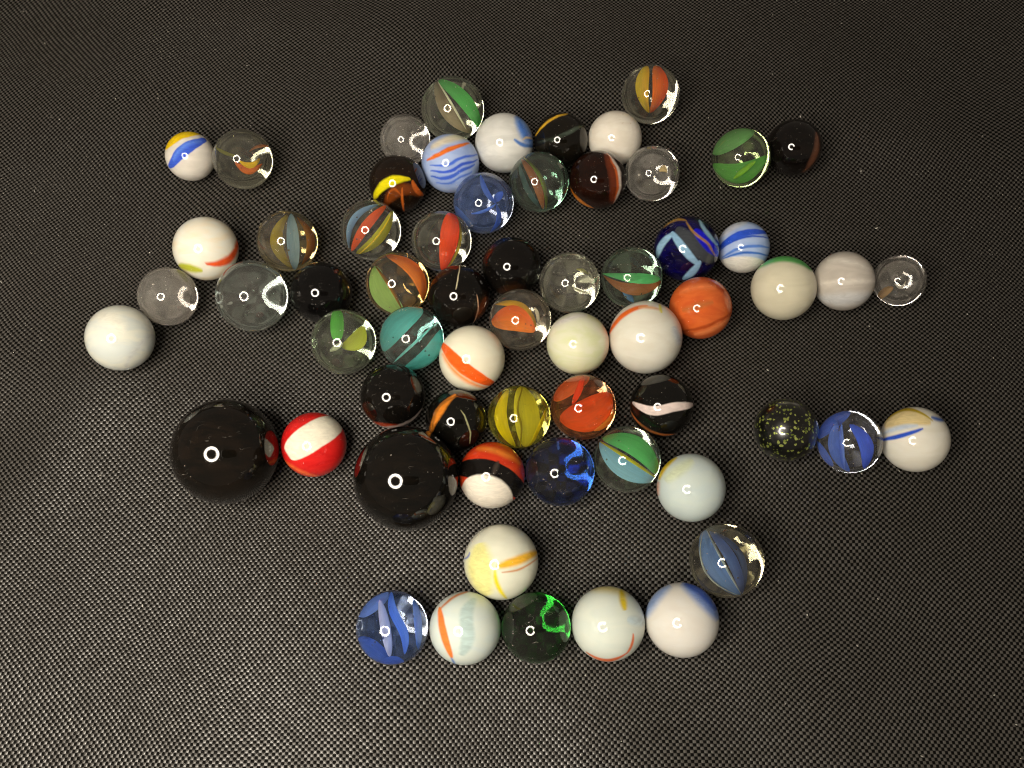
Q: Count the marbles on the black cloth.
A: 63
